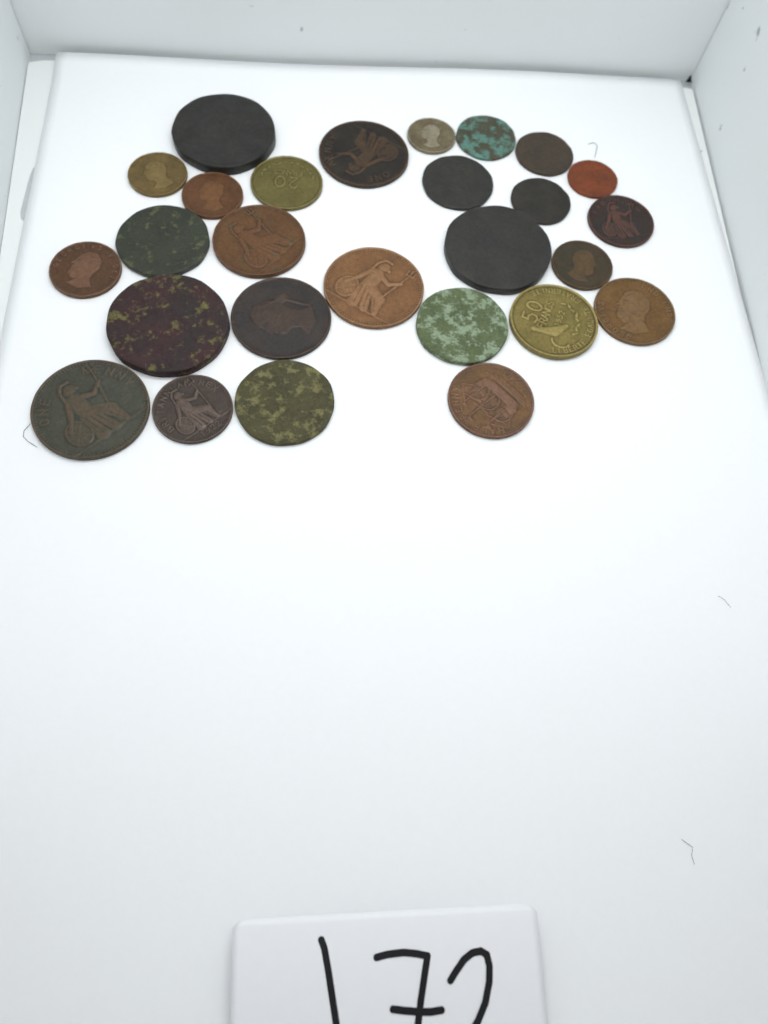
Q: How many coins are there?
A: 27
